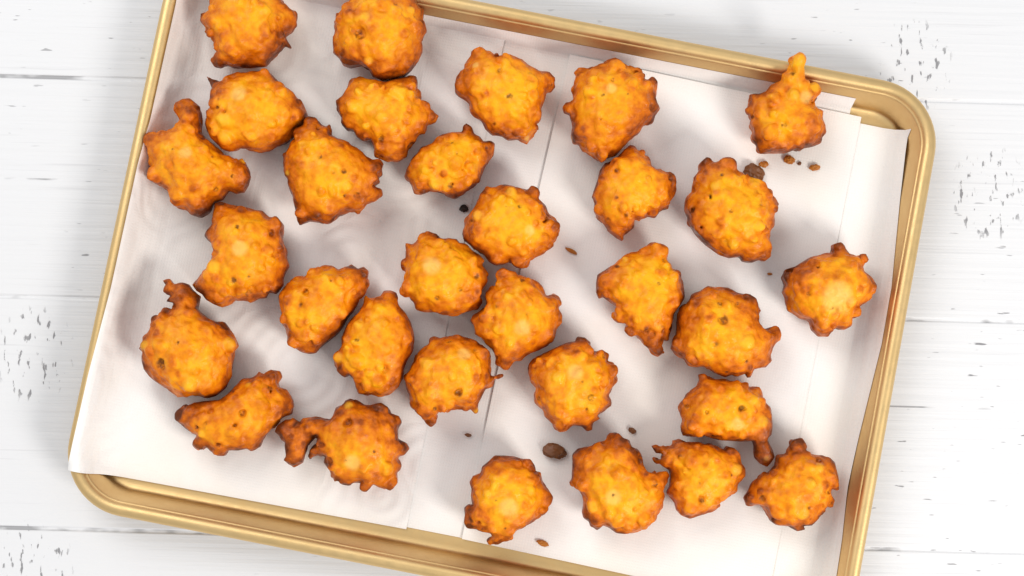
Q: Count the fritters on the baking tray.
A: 31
